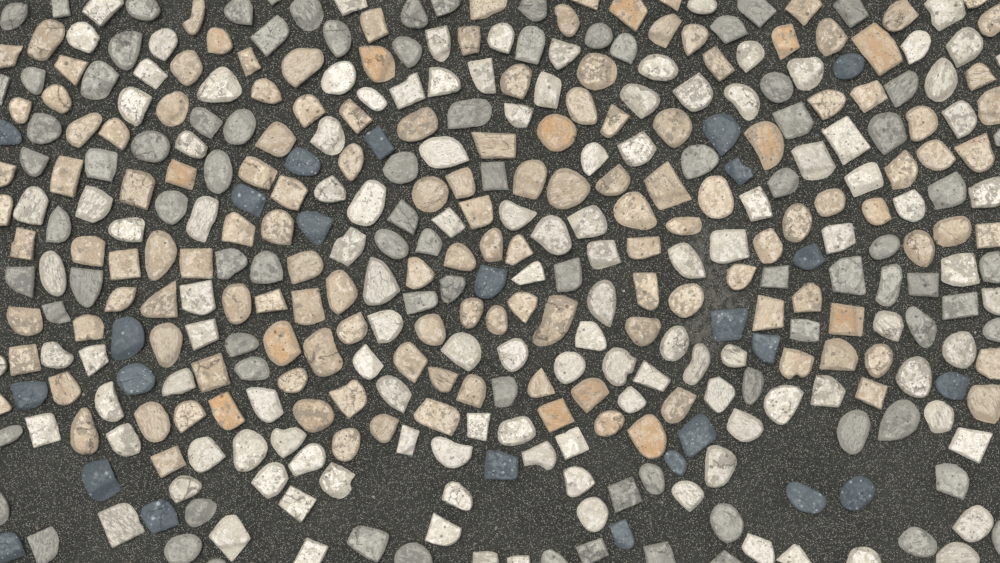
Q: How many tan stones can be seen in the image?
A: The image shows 144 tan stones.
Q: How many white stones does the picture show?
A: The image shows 124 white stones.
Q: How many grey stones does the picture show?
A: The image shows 87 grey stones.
